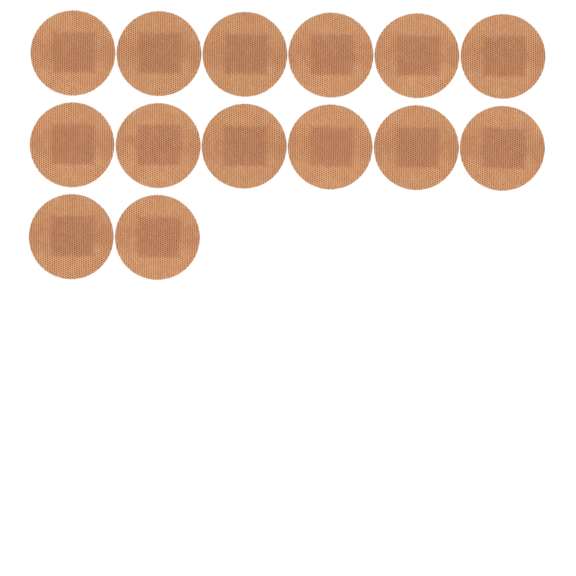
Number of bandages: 14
